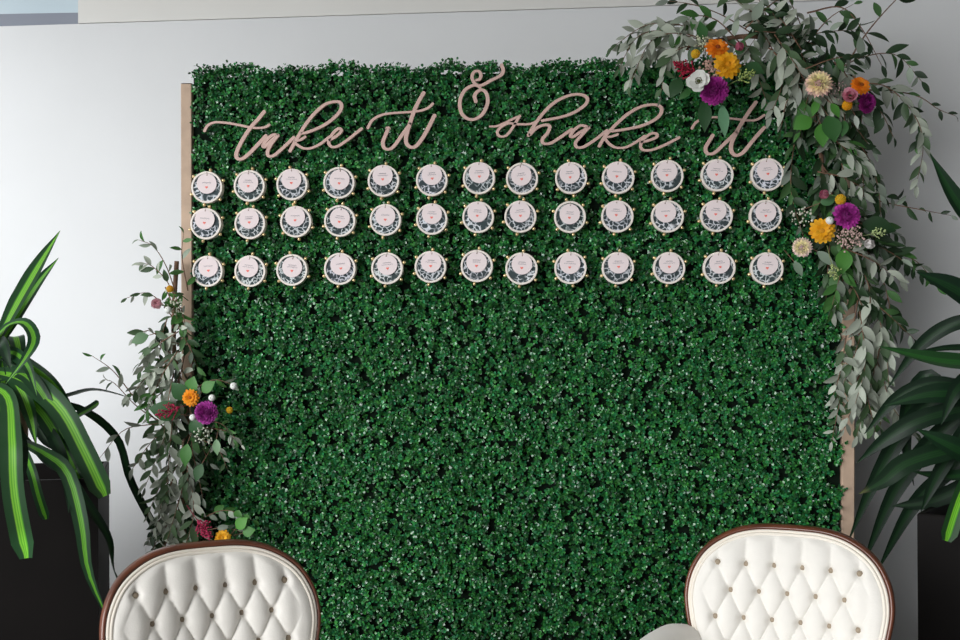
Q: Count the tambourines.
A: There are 39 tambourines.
